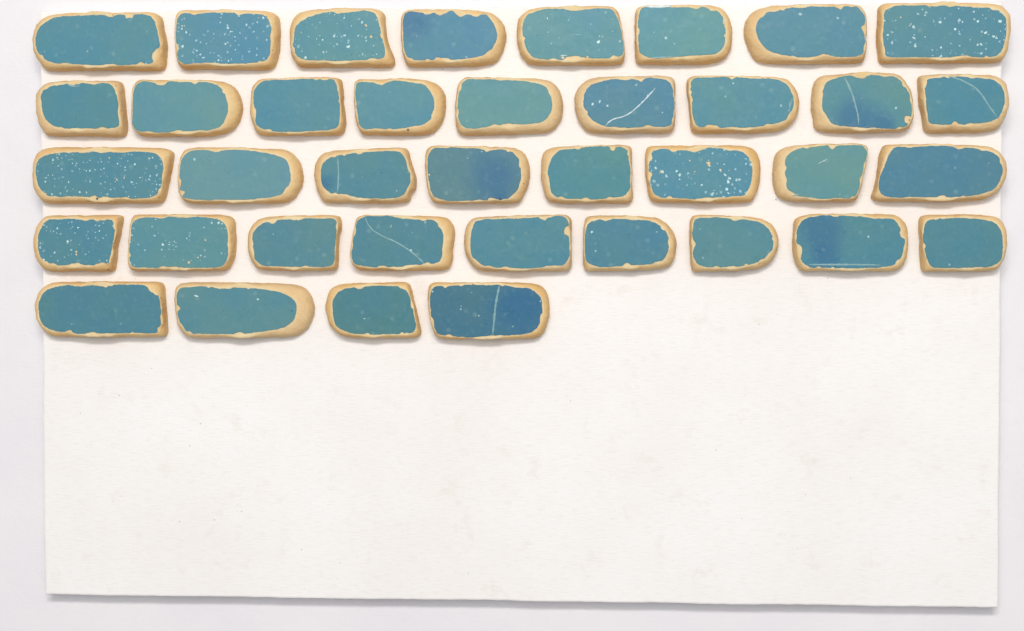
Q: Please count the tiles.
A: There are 38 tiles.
